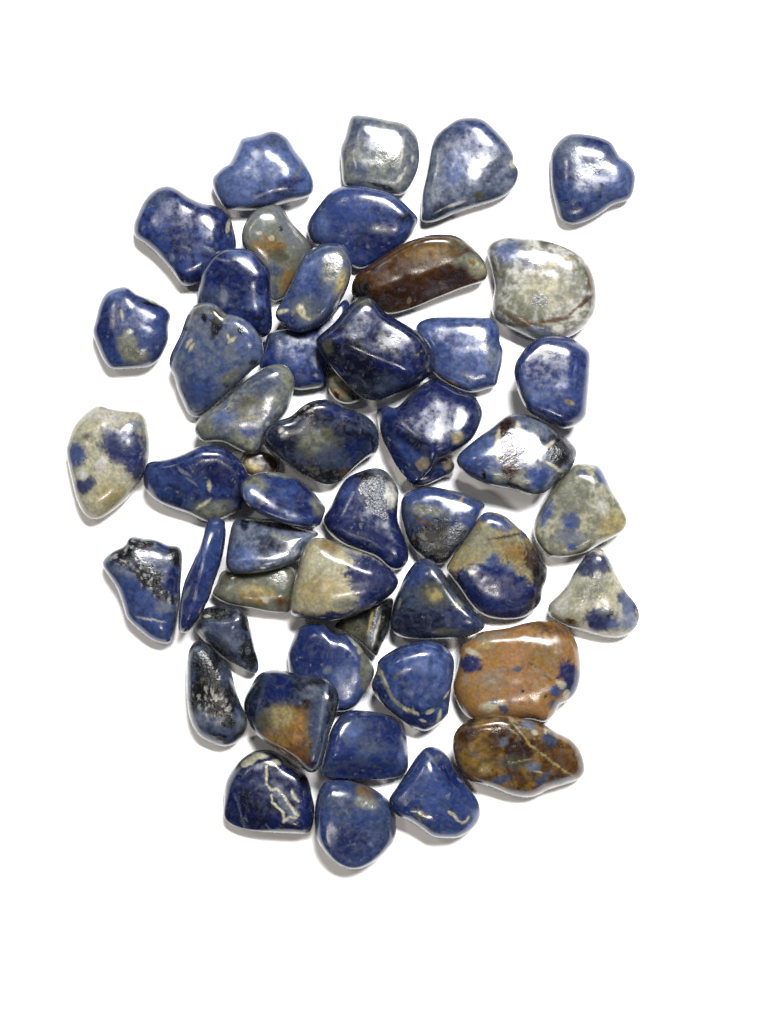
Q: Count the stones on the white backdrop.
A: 50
